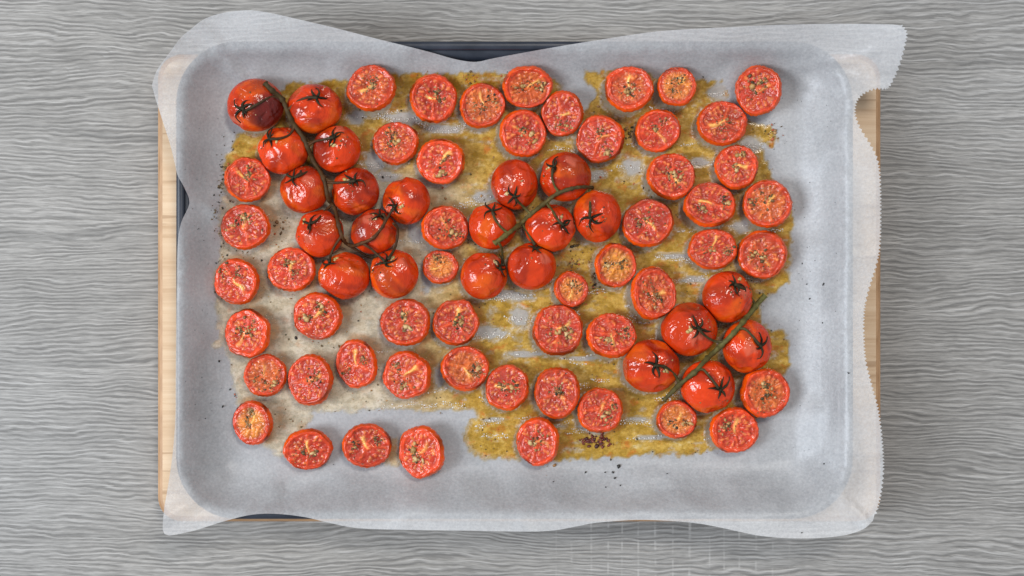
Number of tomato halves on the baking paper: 52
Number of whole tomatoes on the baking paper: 23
